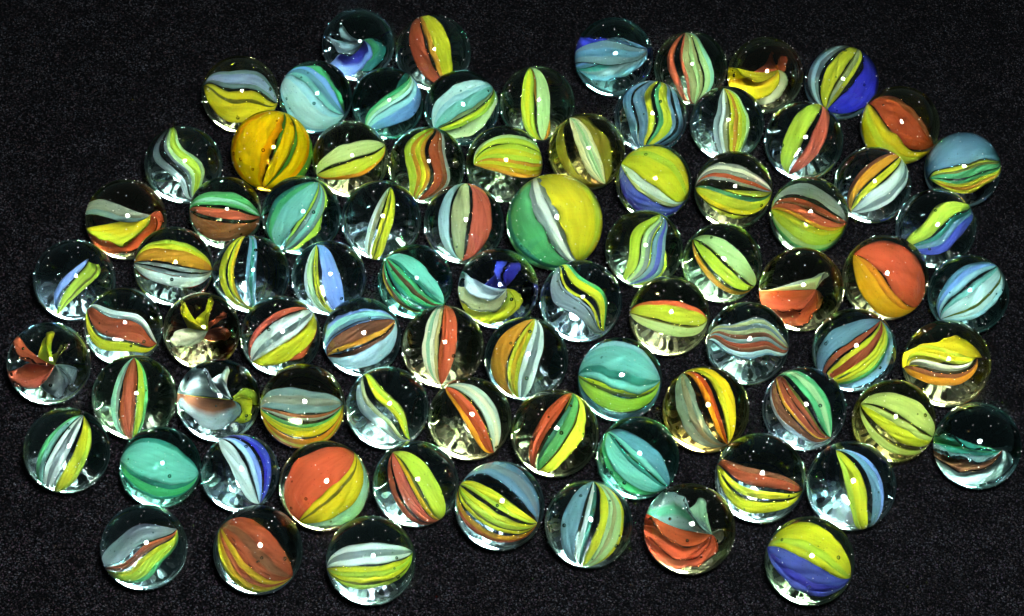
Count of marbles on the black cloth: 82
